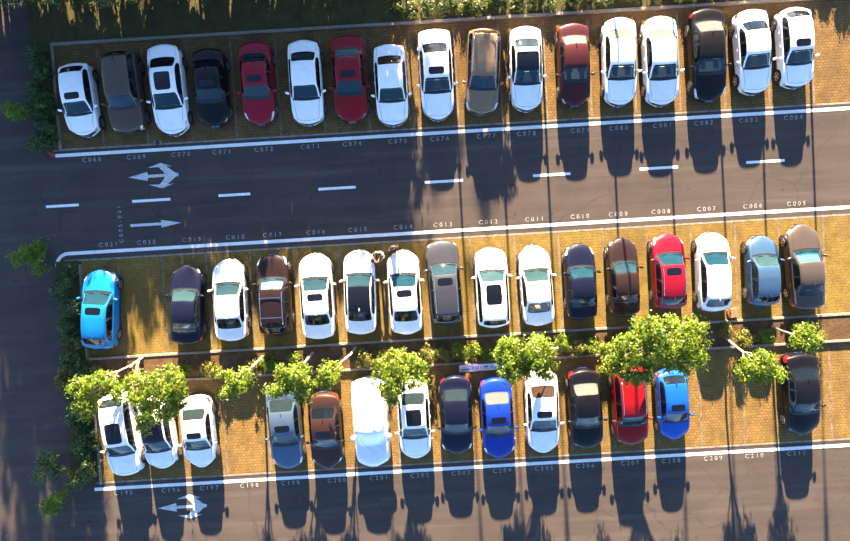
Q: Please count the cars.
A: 47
